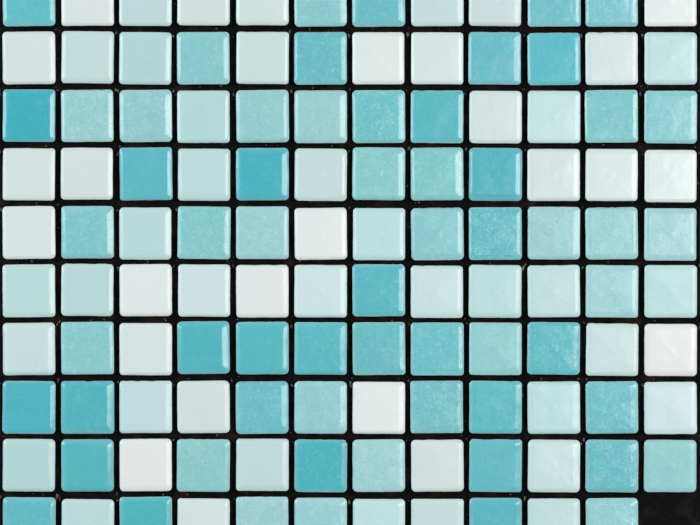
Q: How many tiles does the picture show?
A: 119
